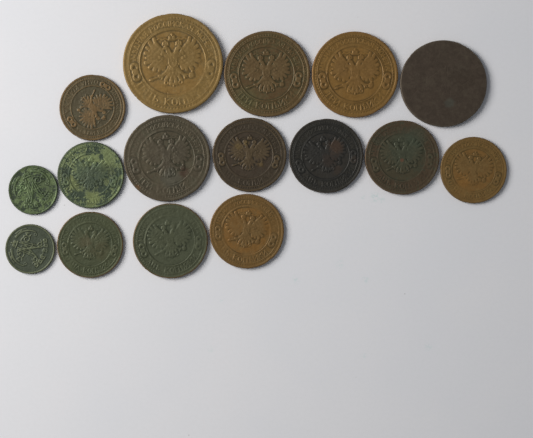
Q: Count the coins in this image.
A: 16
